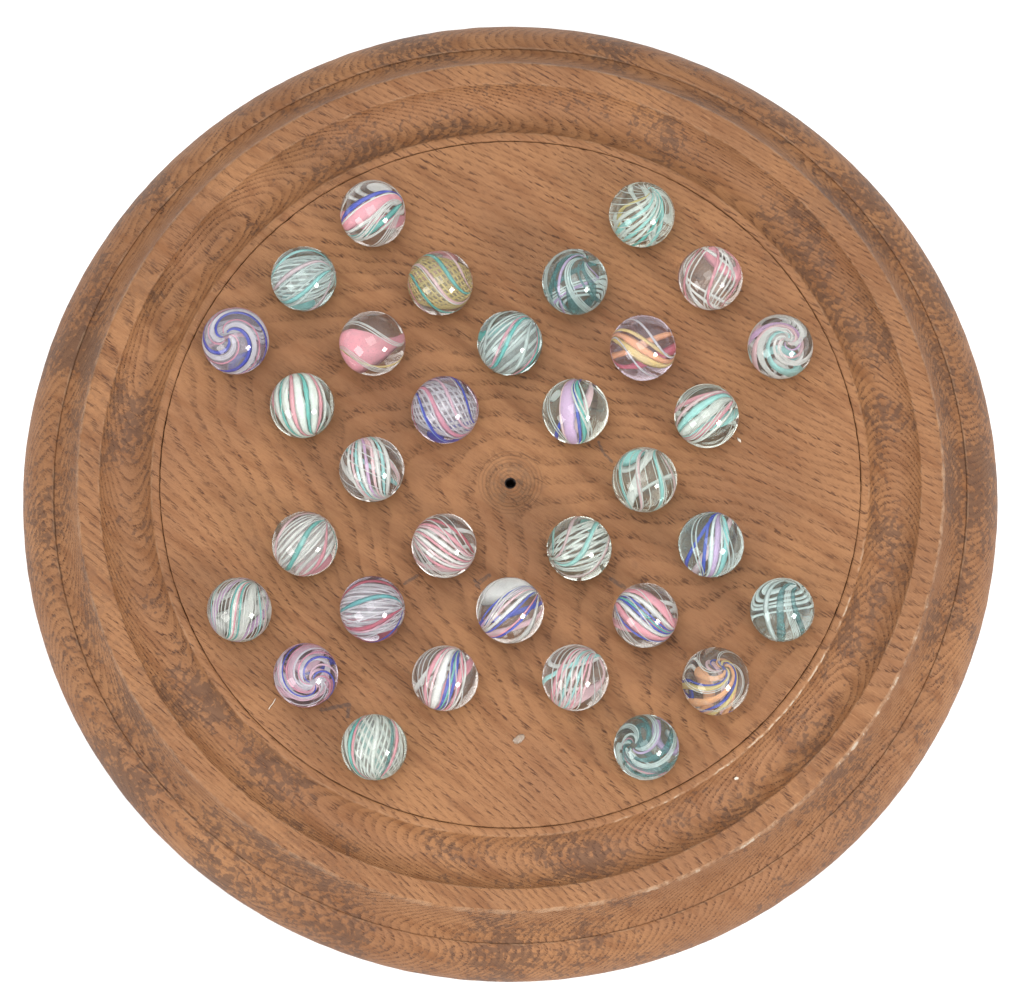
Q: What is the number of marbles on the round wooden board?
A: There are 32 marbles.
